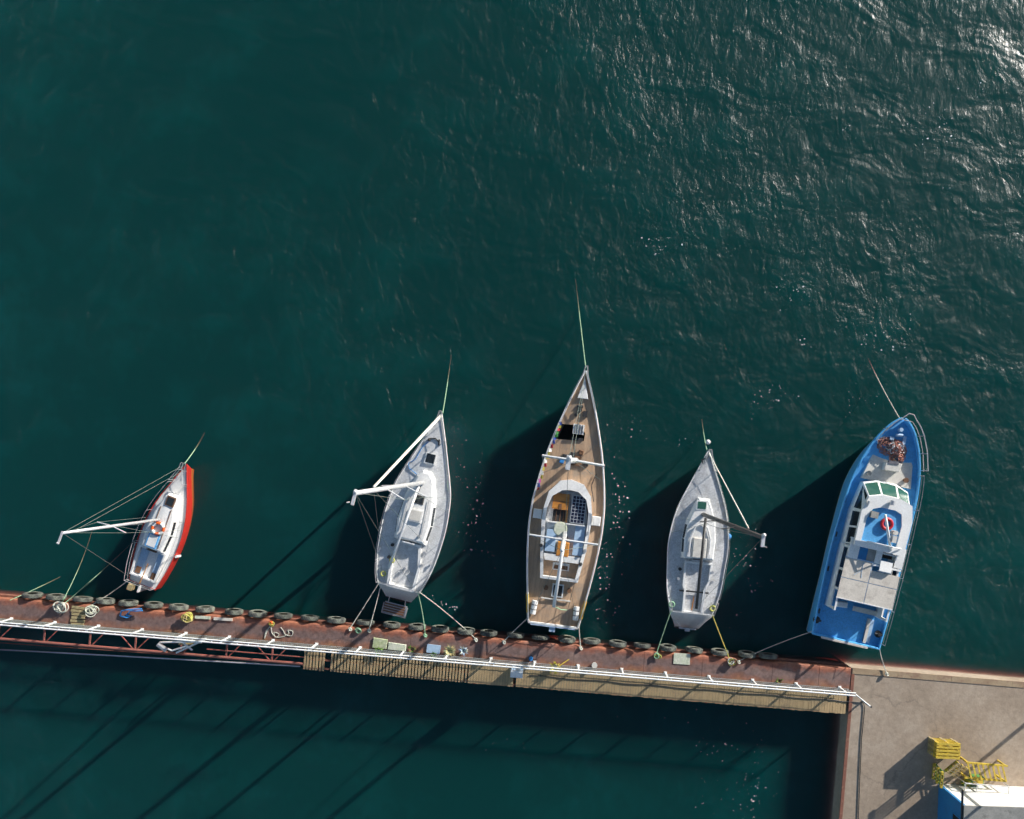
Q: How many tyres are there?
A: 30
